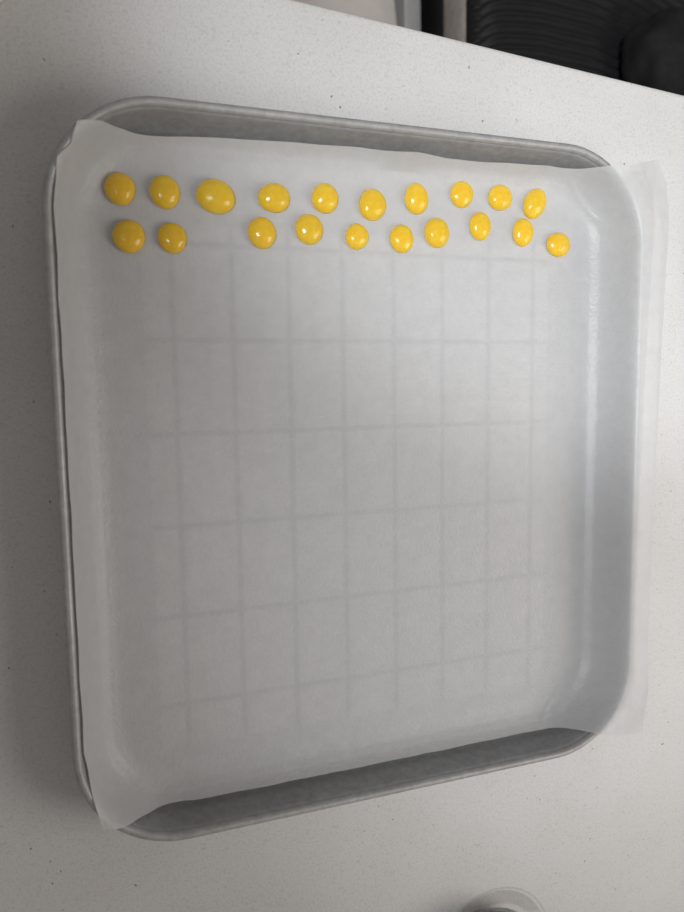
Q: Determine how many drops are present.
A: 20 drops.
